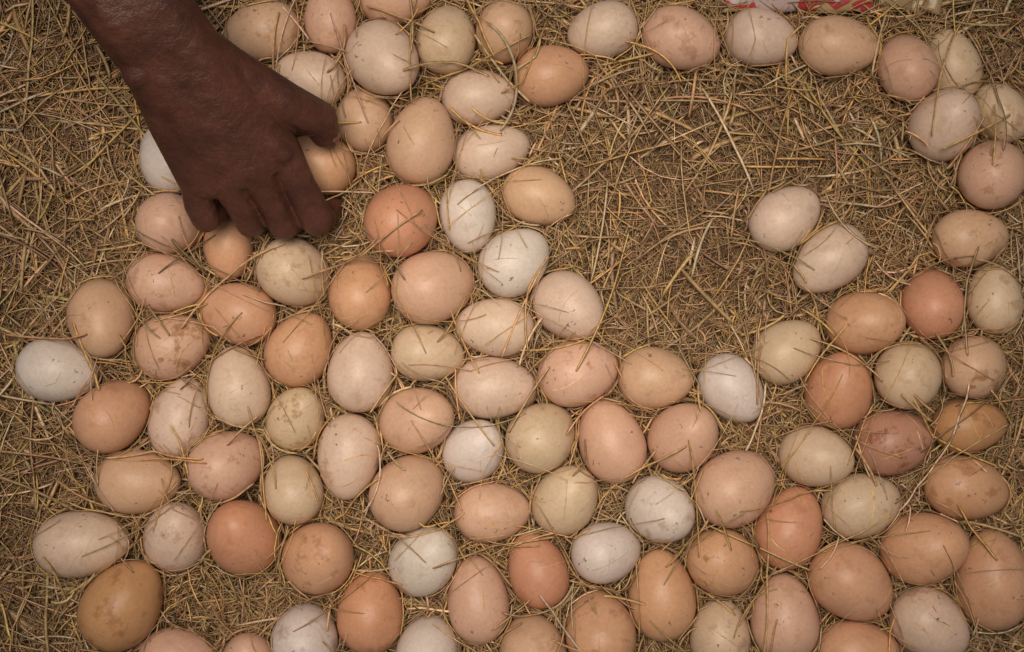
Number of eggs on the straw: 105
